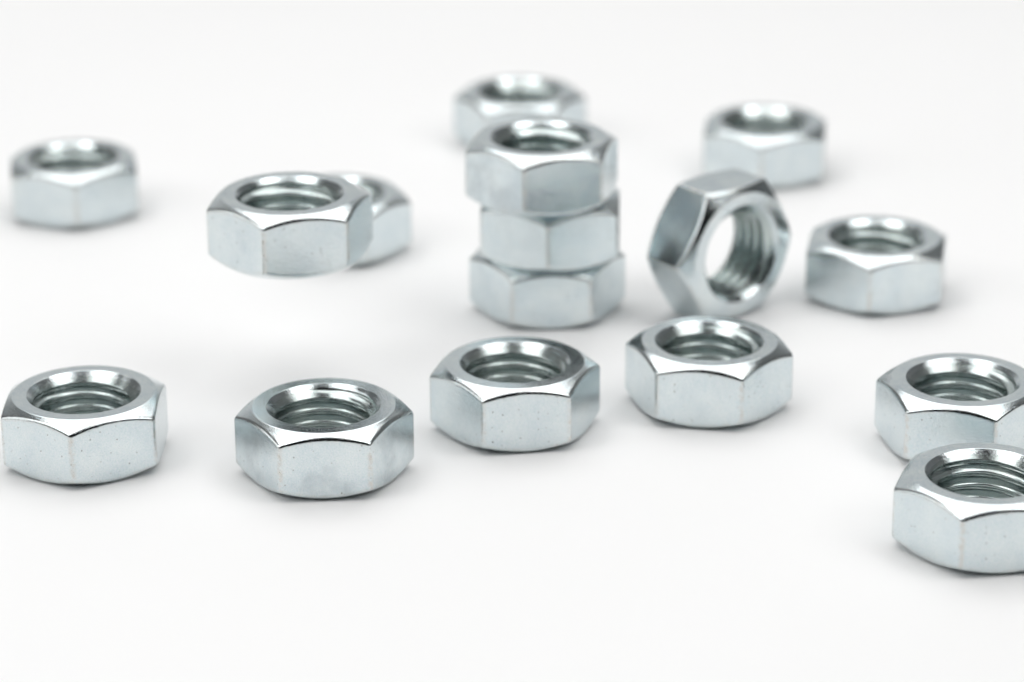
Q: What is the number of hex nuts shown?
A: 16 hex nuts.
